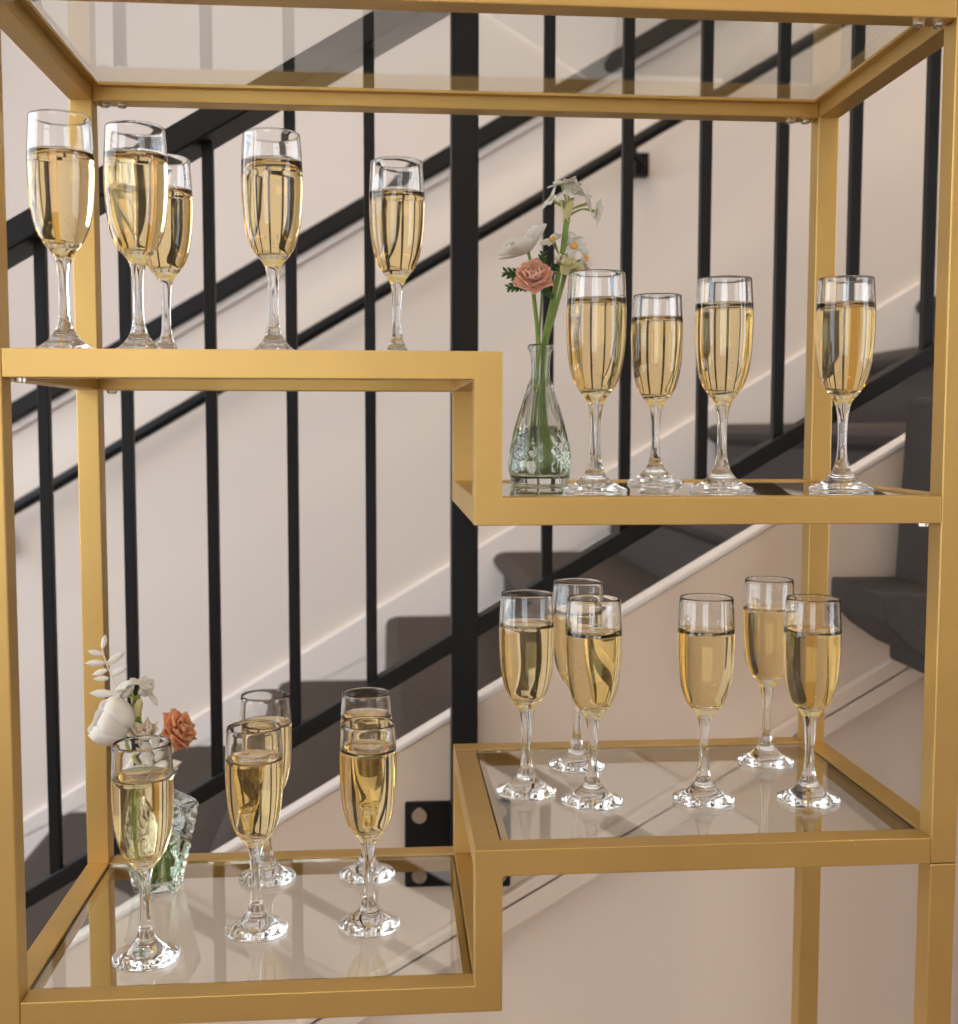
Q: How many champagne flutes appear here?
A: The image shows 20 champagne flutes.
